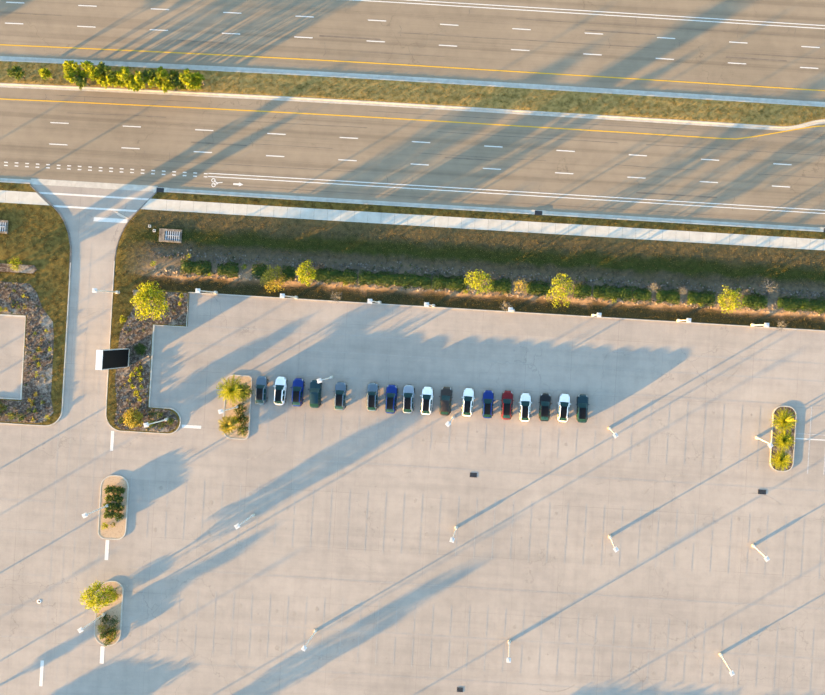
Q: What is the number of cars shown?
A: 17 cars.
